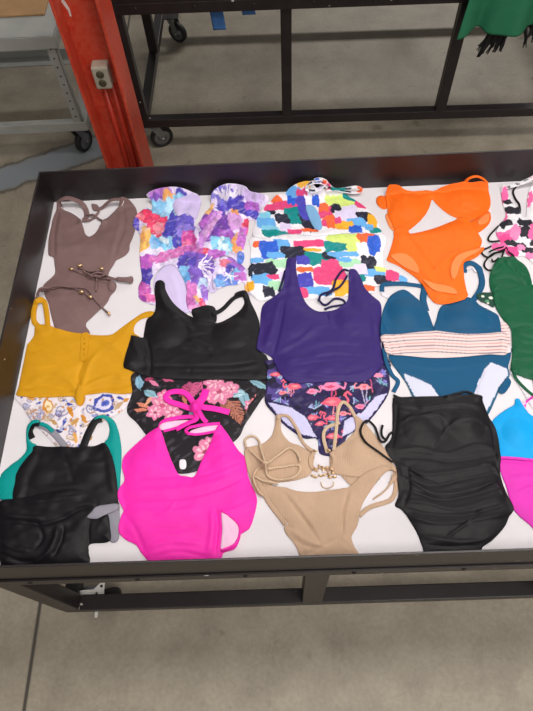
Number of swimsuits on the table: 15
